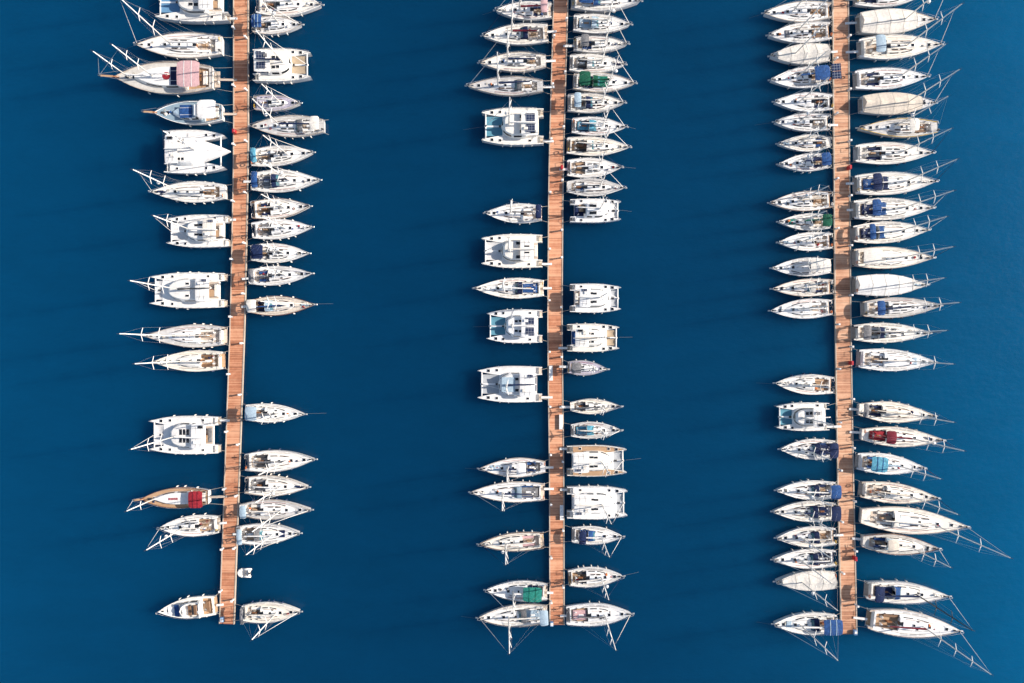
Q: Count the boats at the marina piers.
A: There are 115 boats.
